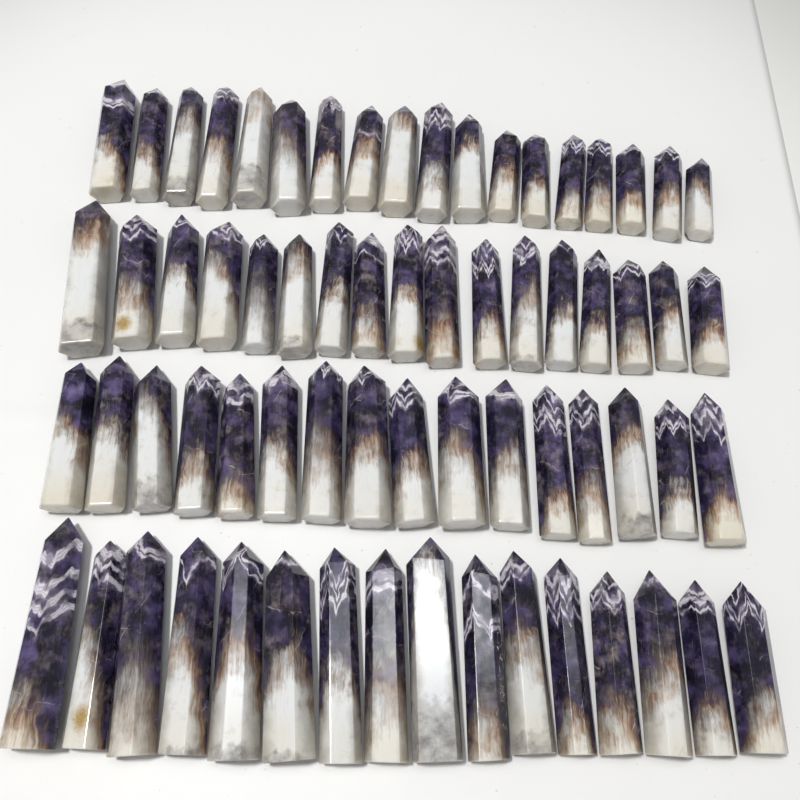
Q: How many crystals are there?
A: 67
